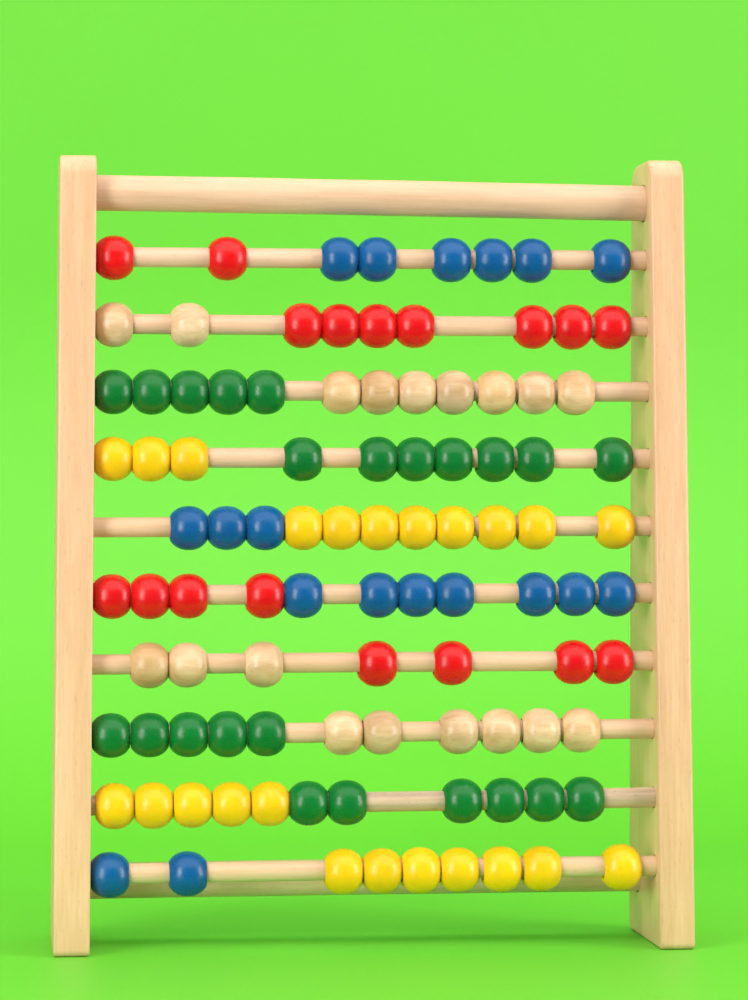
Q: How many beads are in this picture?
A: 99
